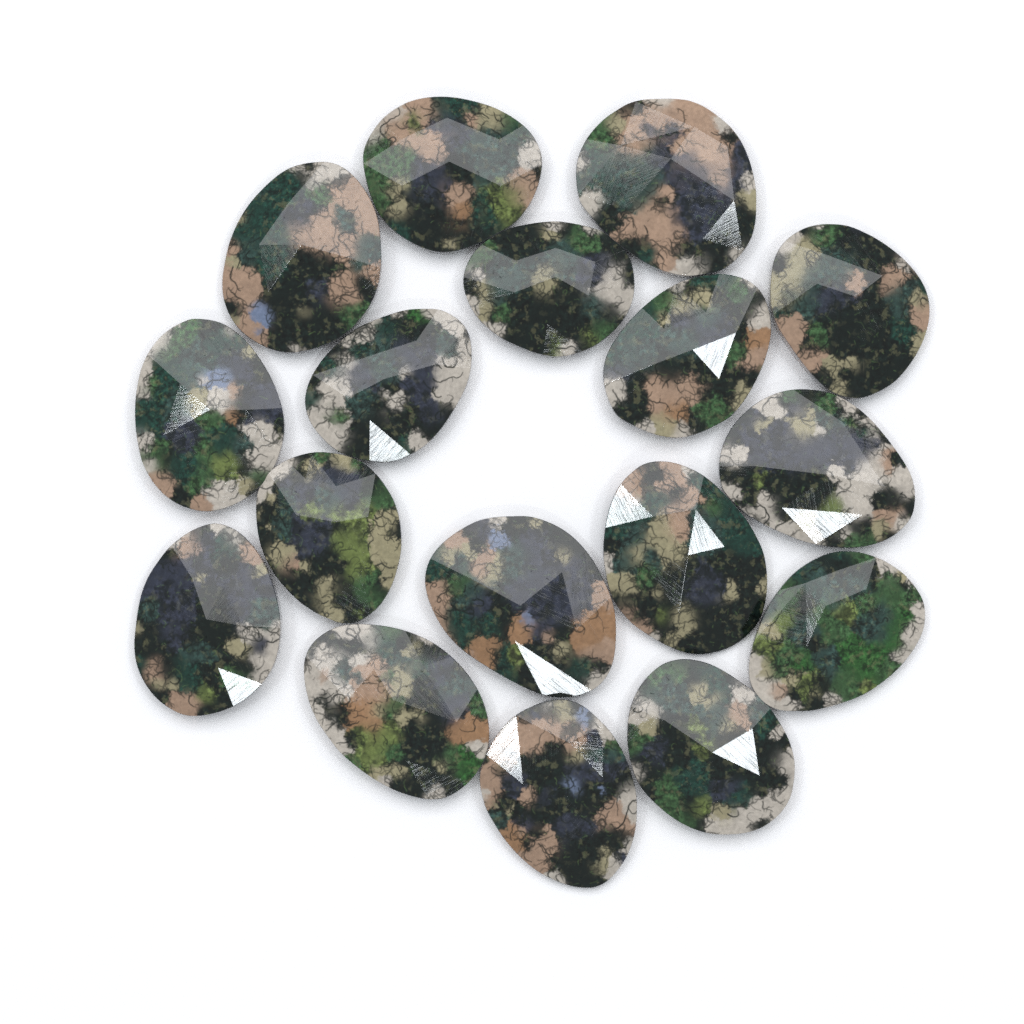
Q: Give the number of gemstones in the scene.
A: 17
